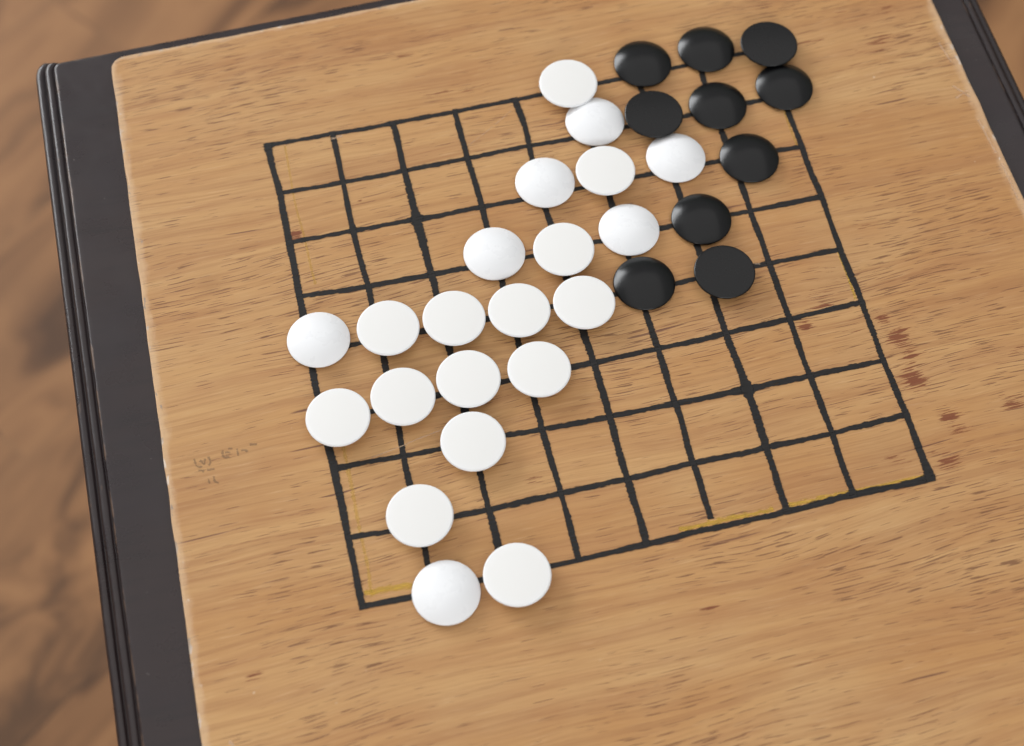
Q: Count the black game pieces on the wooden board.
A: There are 10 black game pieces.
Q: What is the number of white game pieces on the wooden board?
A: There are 21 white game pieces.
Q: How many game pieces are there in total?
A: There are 31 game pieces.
